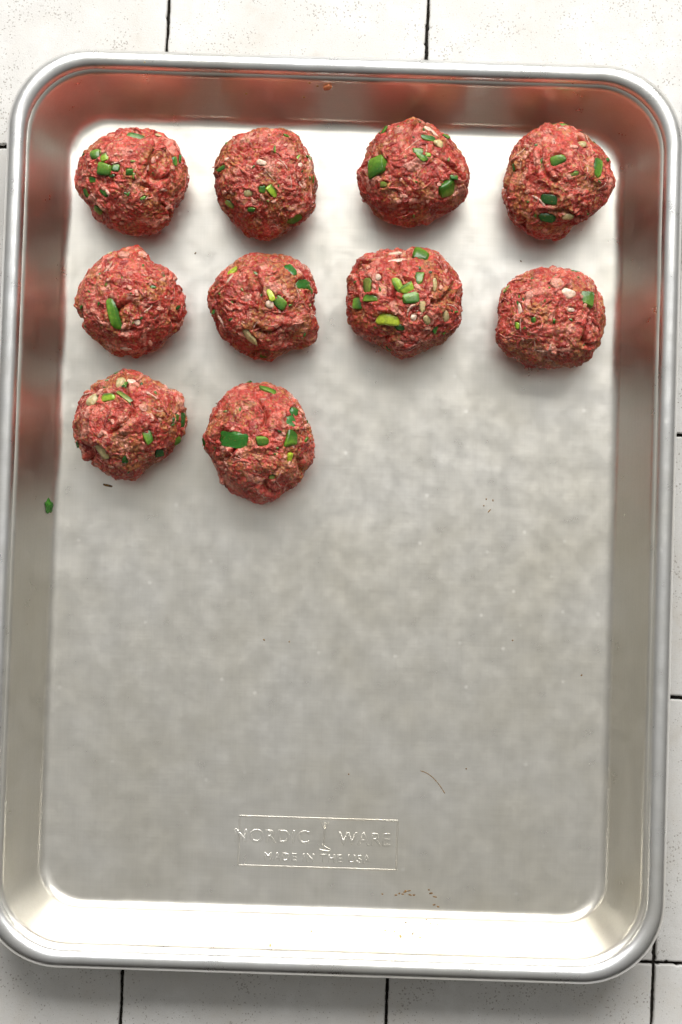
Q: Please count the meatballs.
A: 10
